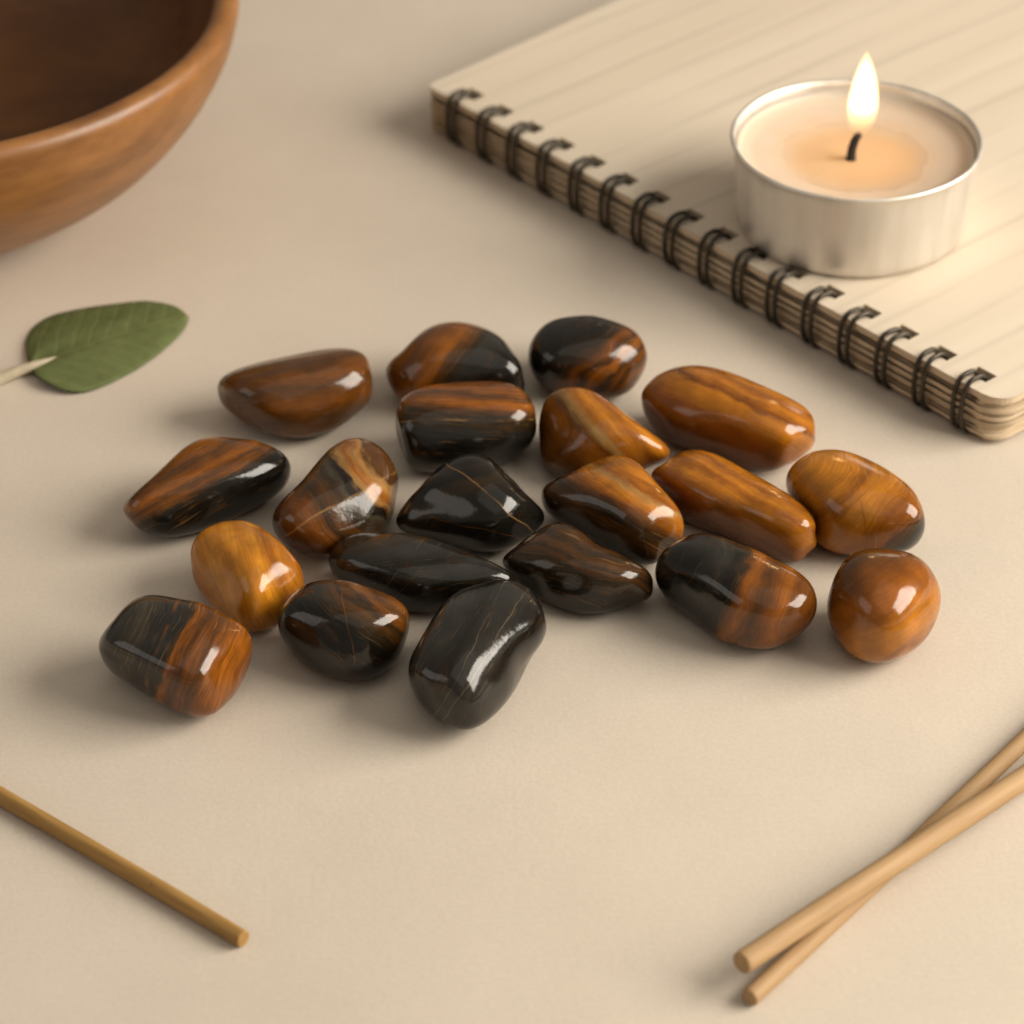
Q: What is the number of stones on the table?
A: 20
